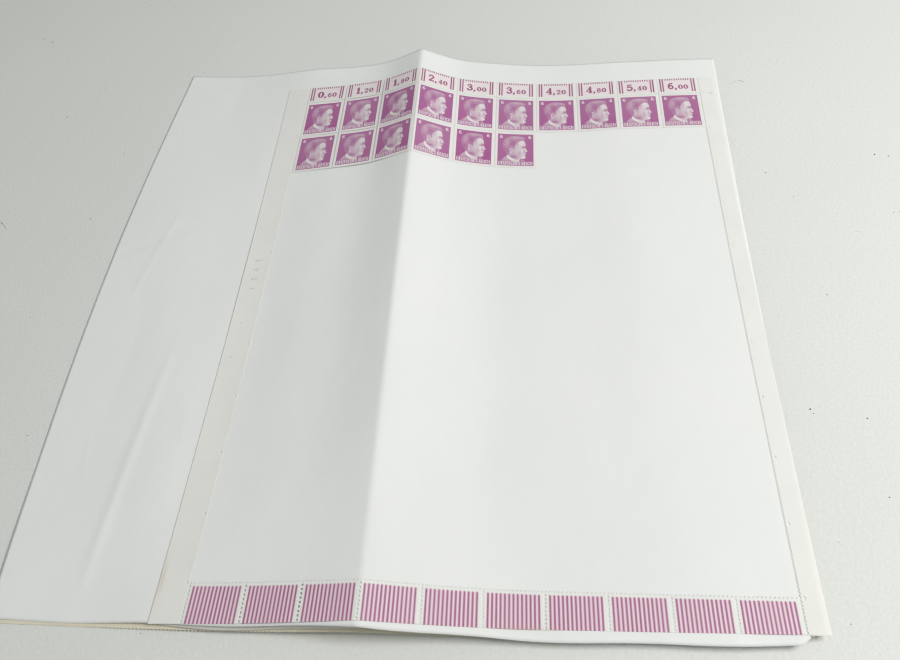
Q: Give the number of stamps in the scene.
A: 16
